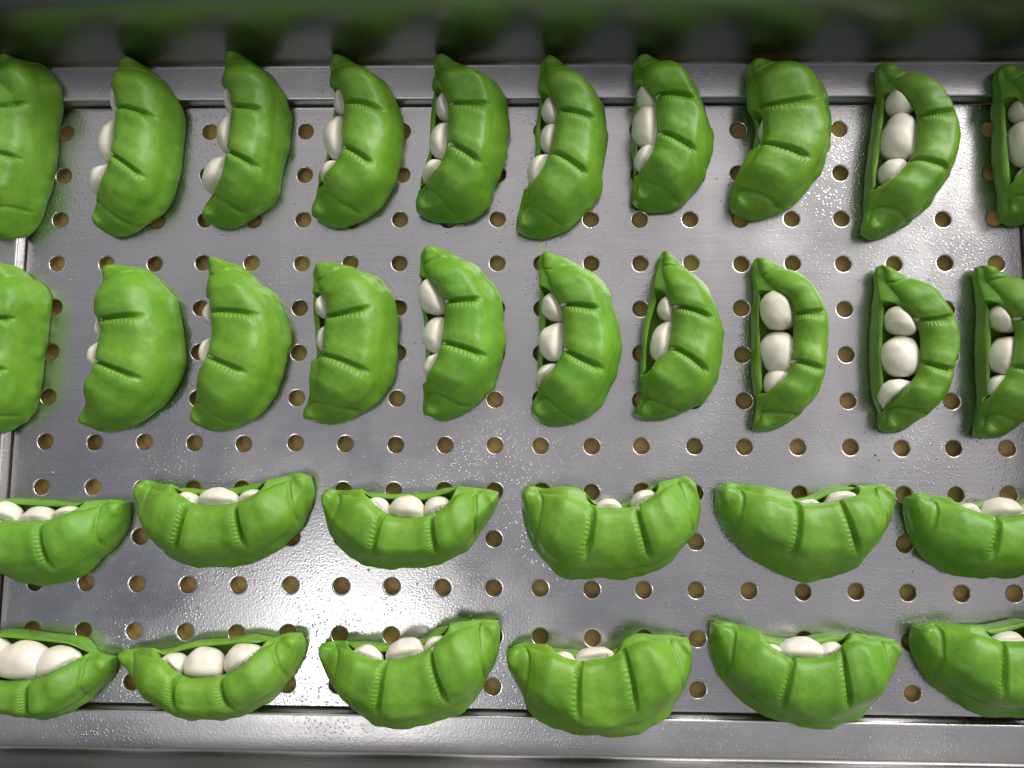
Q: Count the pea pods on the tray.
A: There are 32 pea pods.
